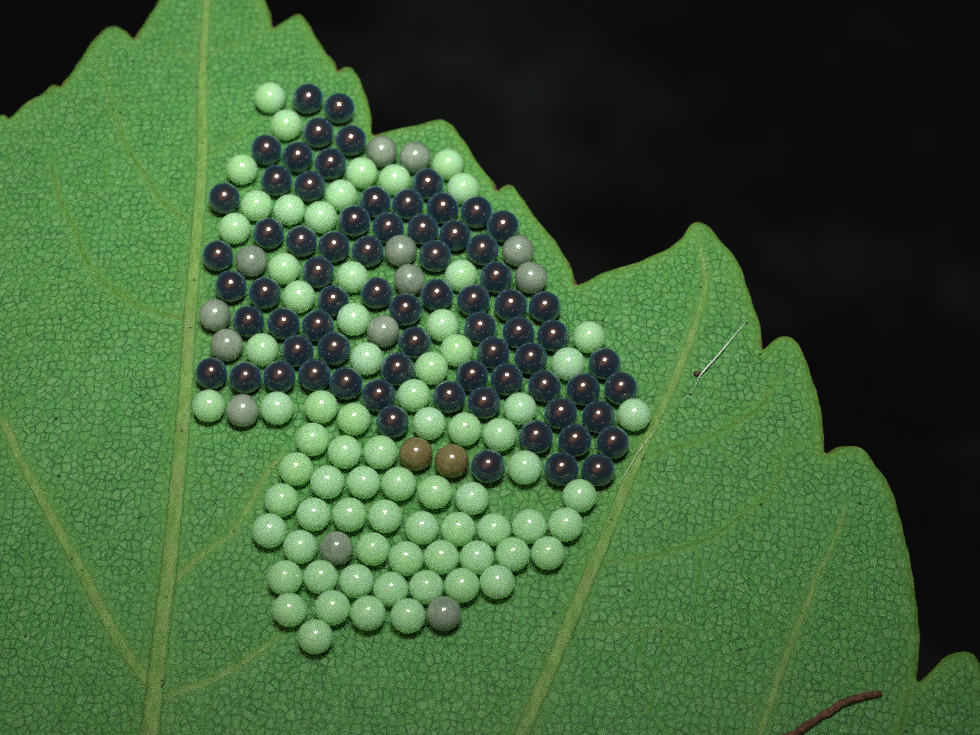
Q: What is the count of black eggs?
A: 73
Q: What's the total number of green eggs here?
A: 74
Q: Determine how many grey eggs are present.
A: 13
